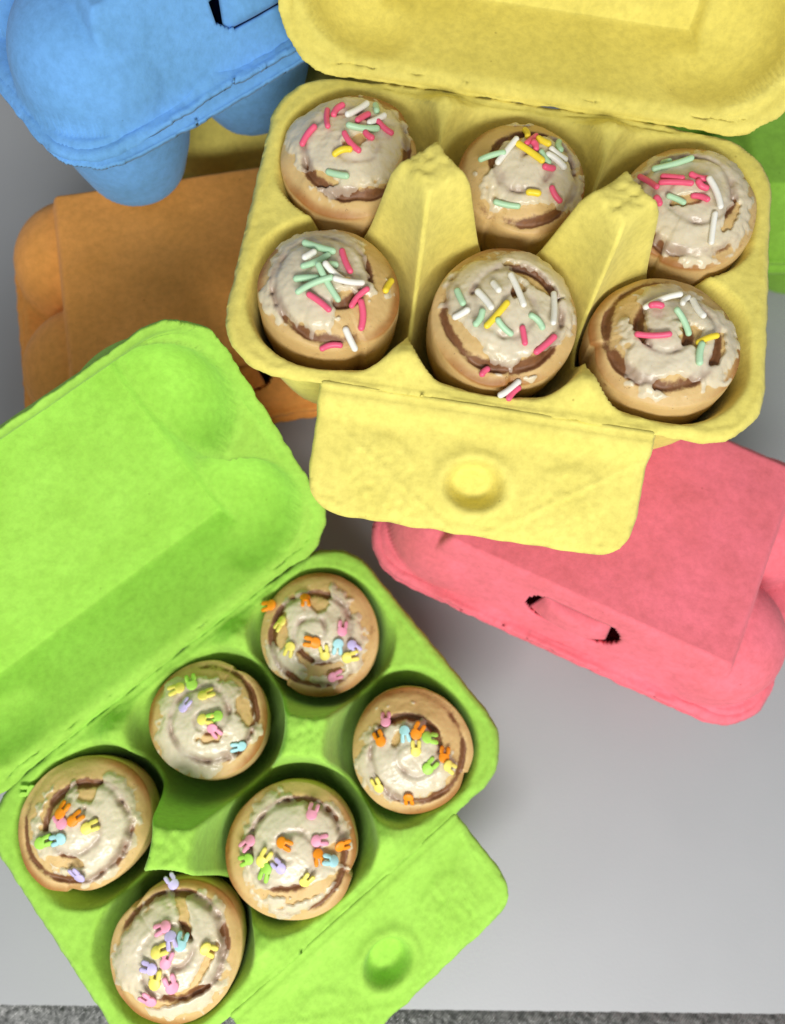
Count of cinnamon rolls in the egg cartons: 12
